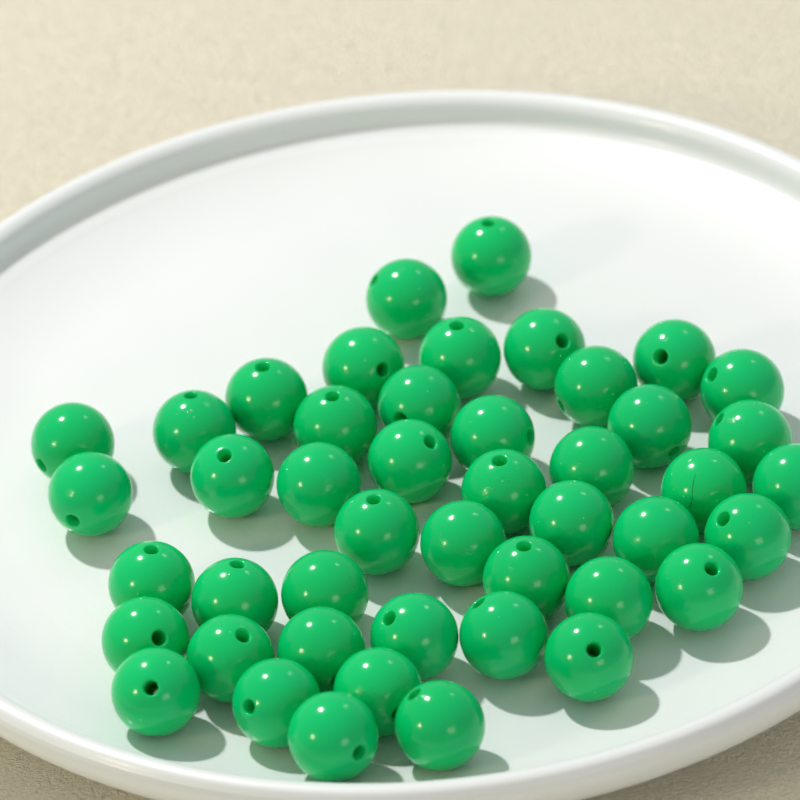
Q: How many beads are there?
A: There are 46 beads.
